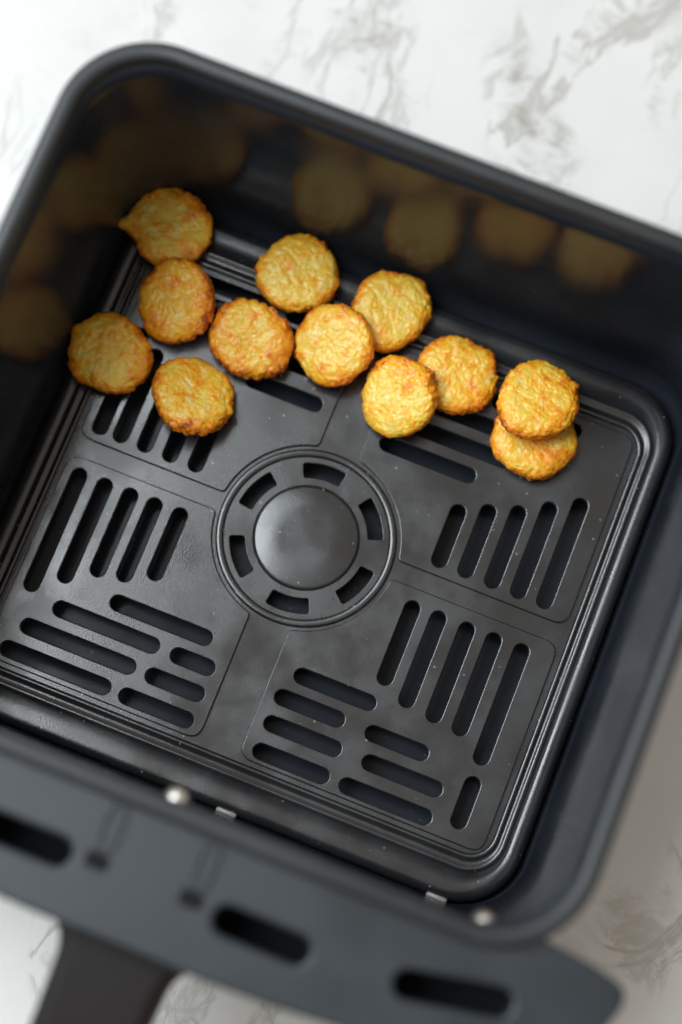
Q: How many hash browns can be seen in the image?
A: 12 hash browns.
